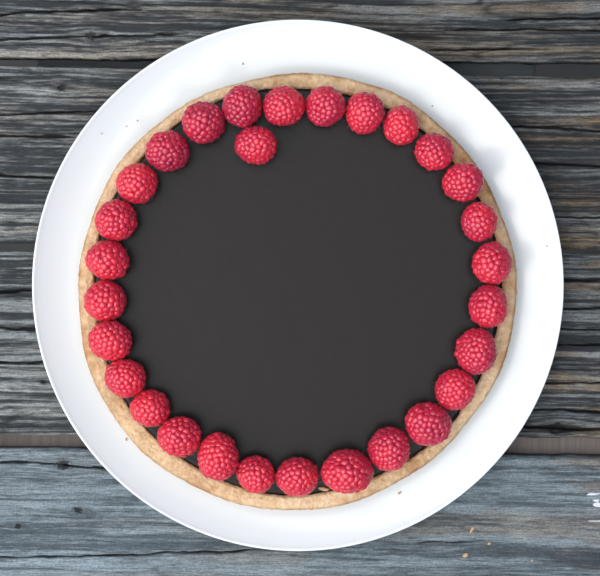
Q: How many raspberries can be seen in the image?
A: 29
